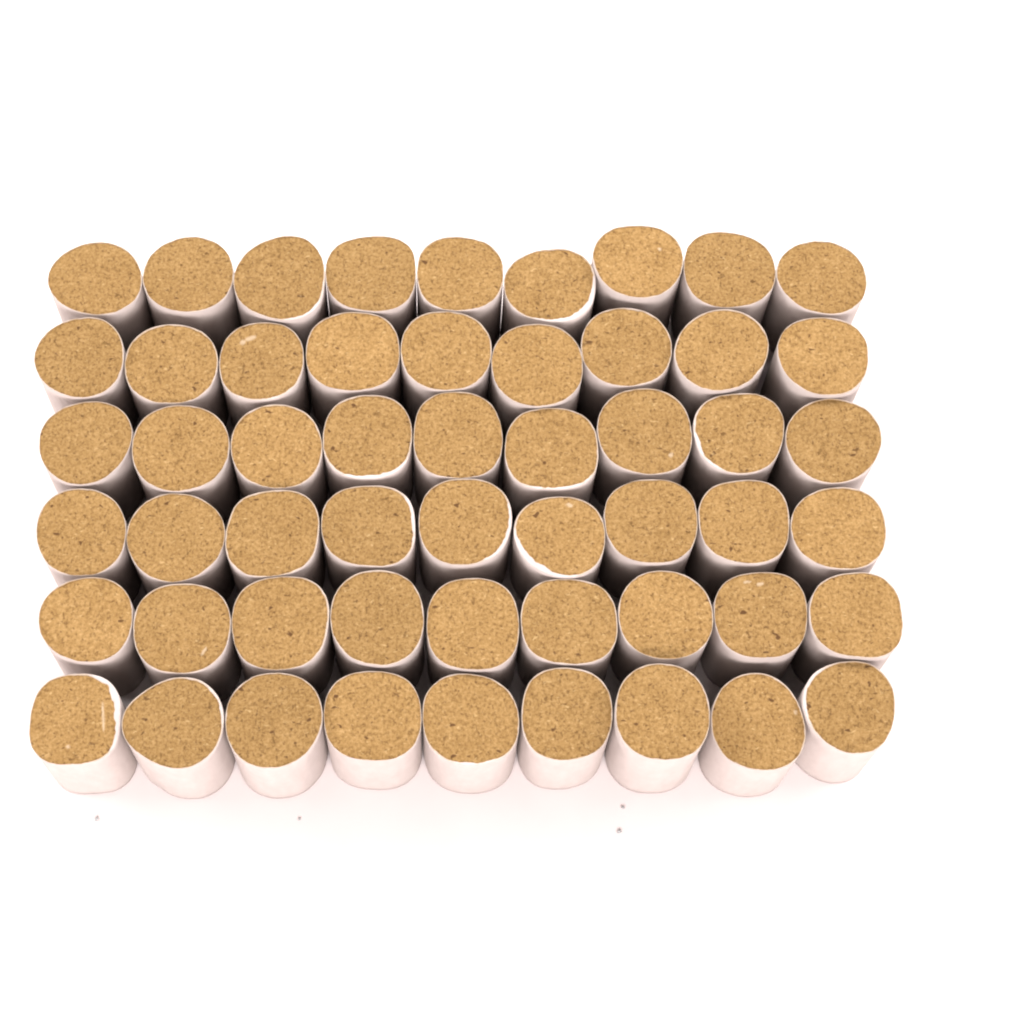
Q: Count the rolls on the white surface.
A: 54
